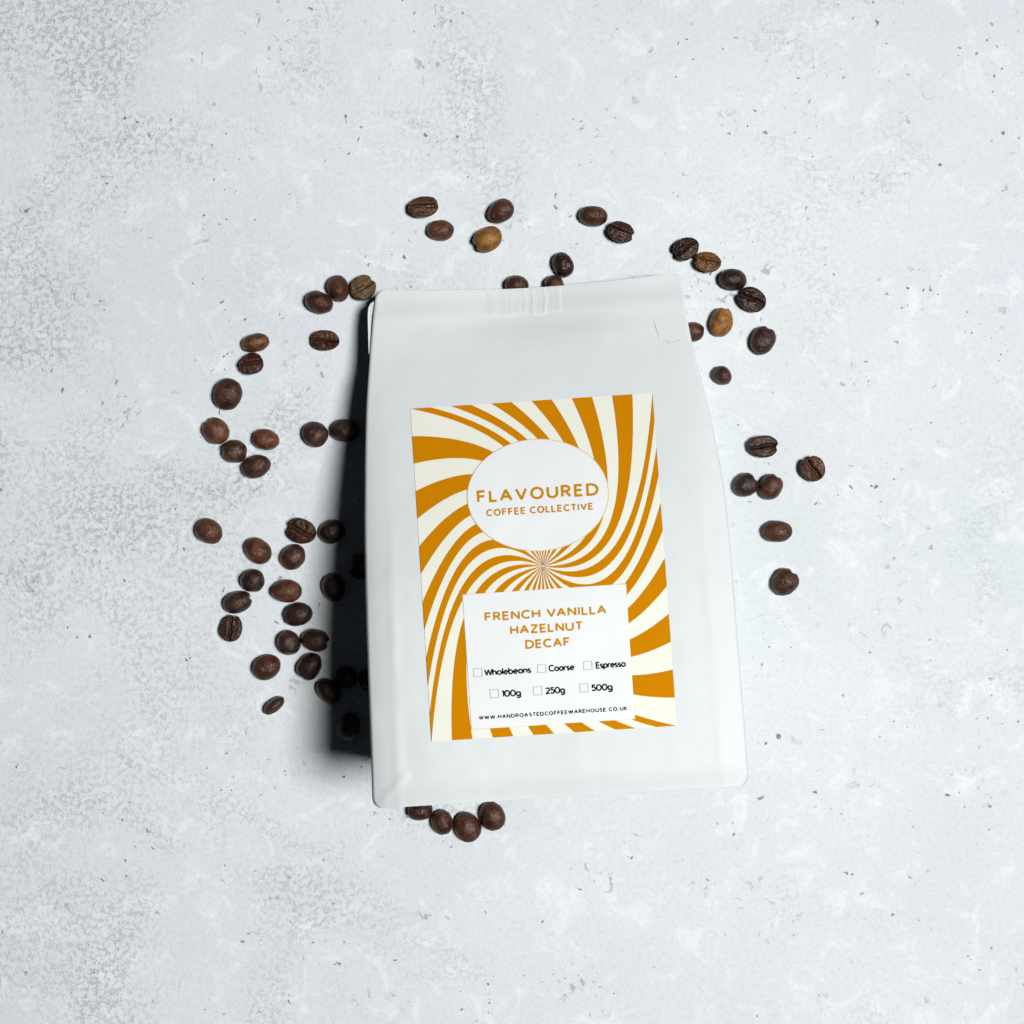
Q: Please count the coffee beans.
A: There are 61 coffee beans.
